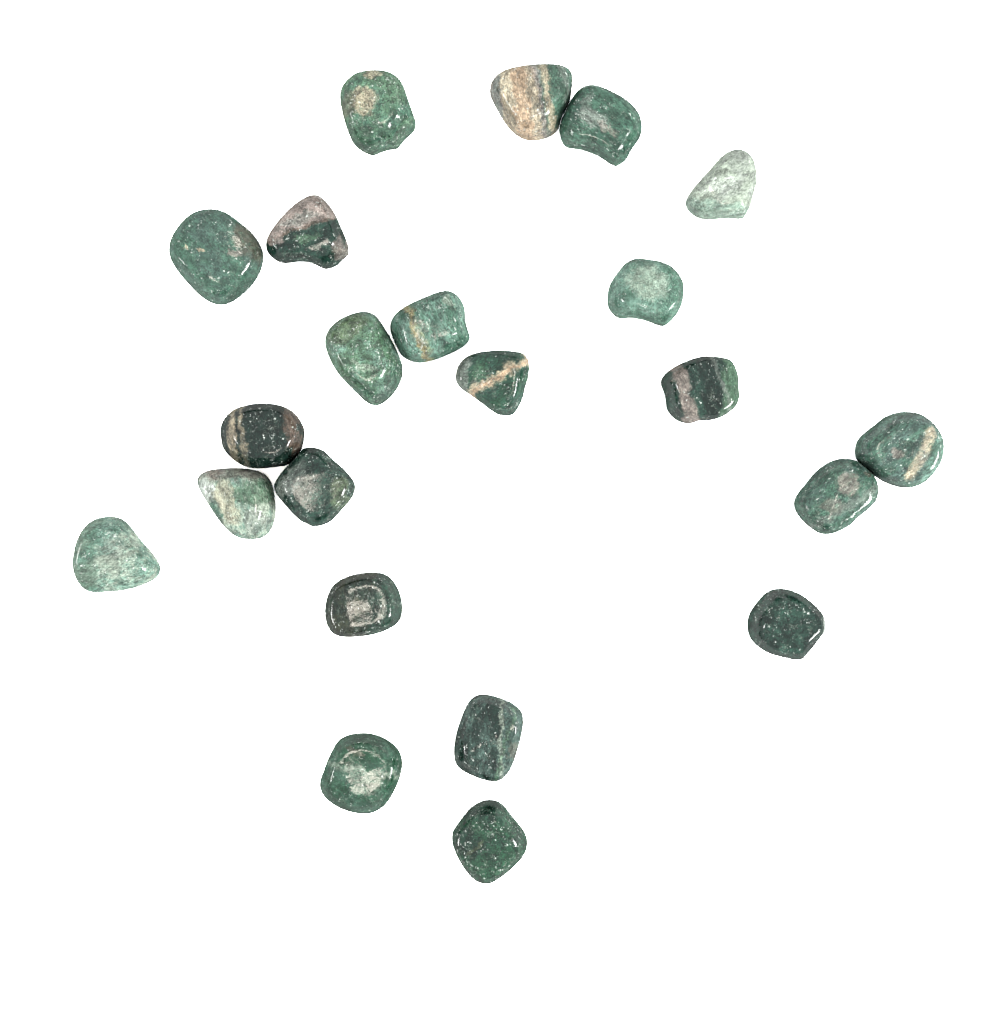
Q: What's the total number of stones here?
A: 22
